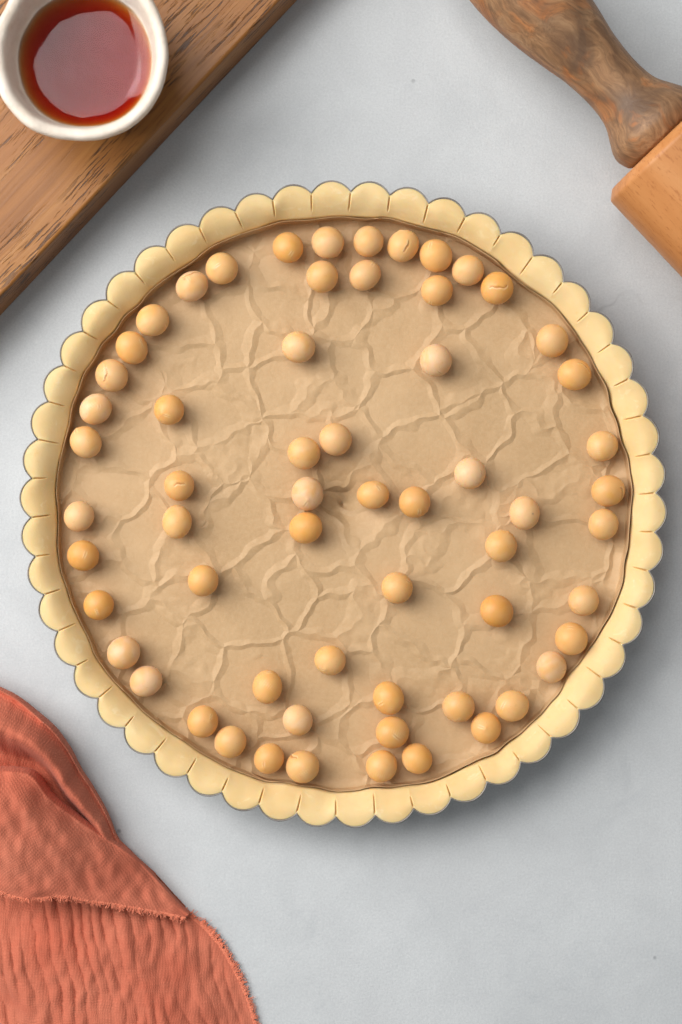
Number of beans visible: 61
